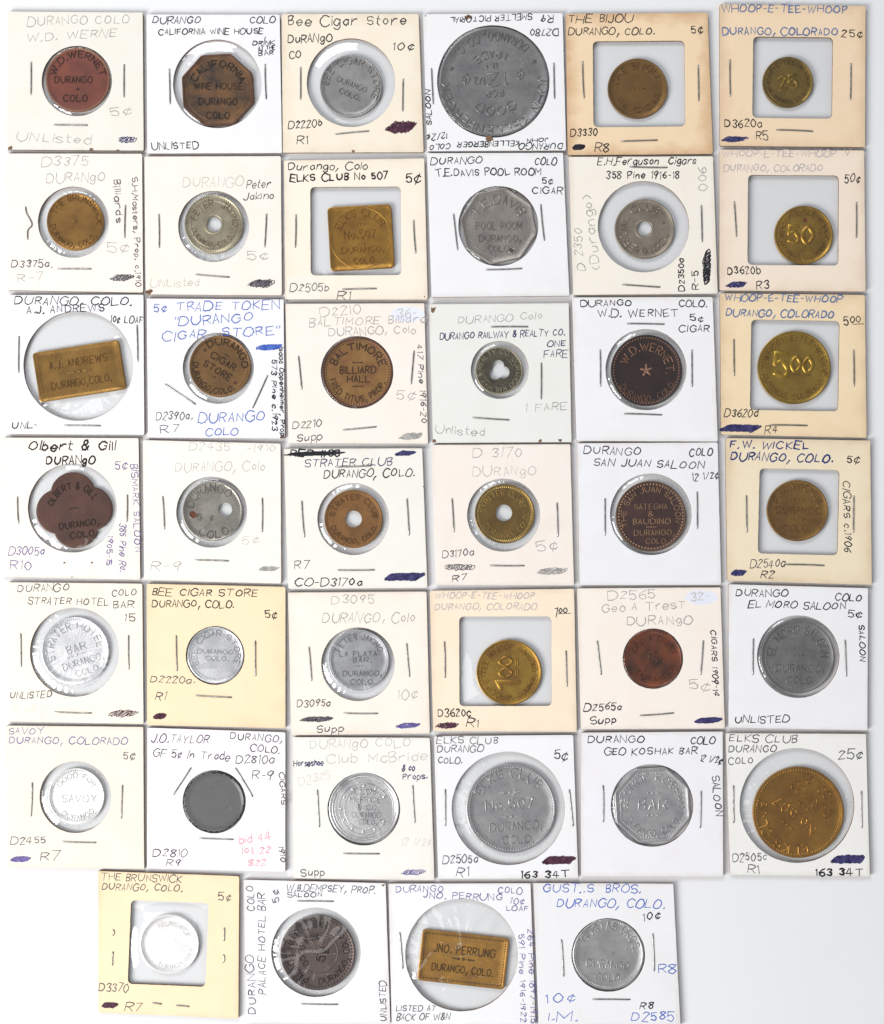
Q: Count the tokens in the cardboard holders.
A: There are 40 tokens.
